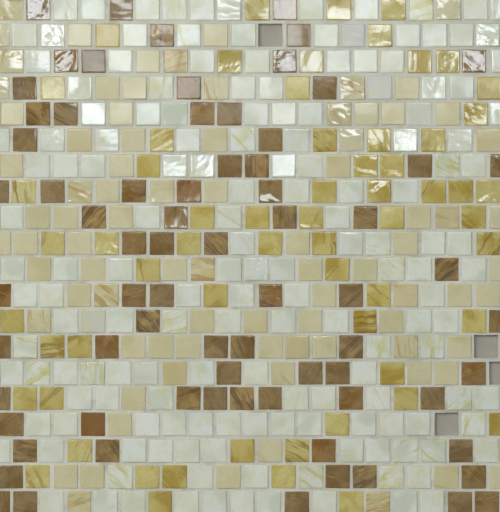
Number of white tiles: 159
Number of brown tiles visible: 73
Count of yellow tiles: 60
